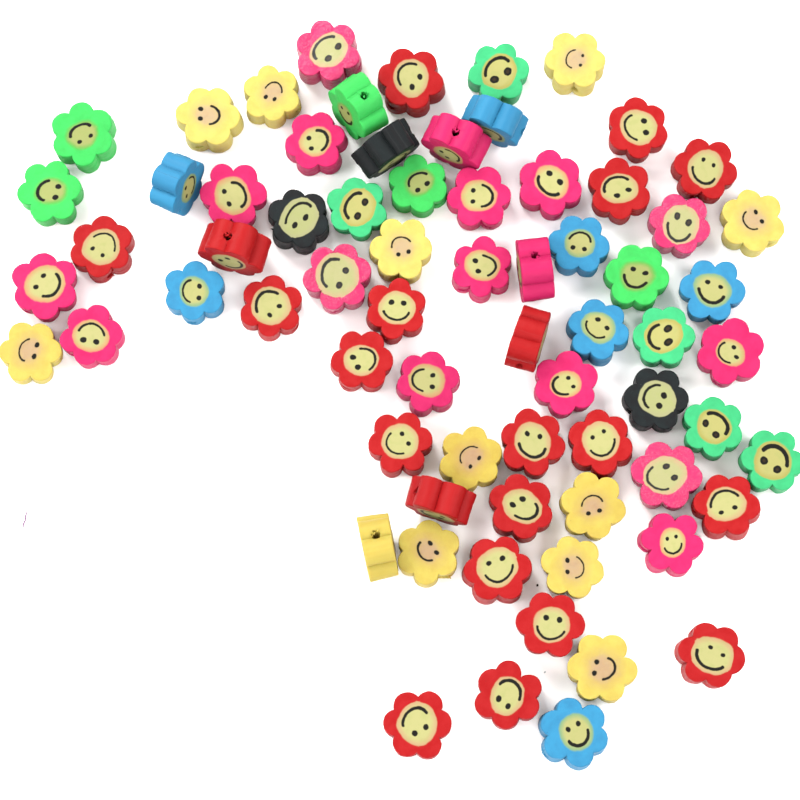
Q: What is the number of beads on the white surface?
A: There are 70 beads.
